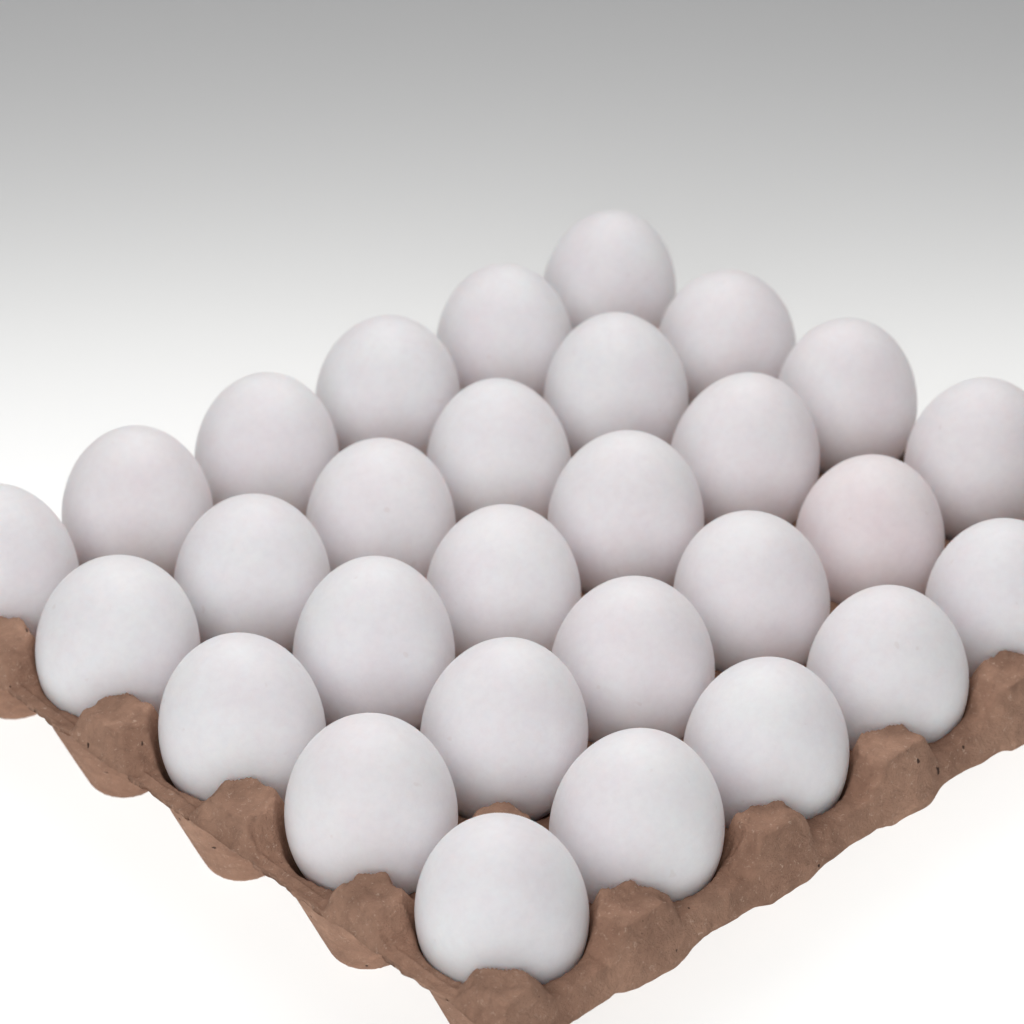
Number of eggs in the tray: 29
